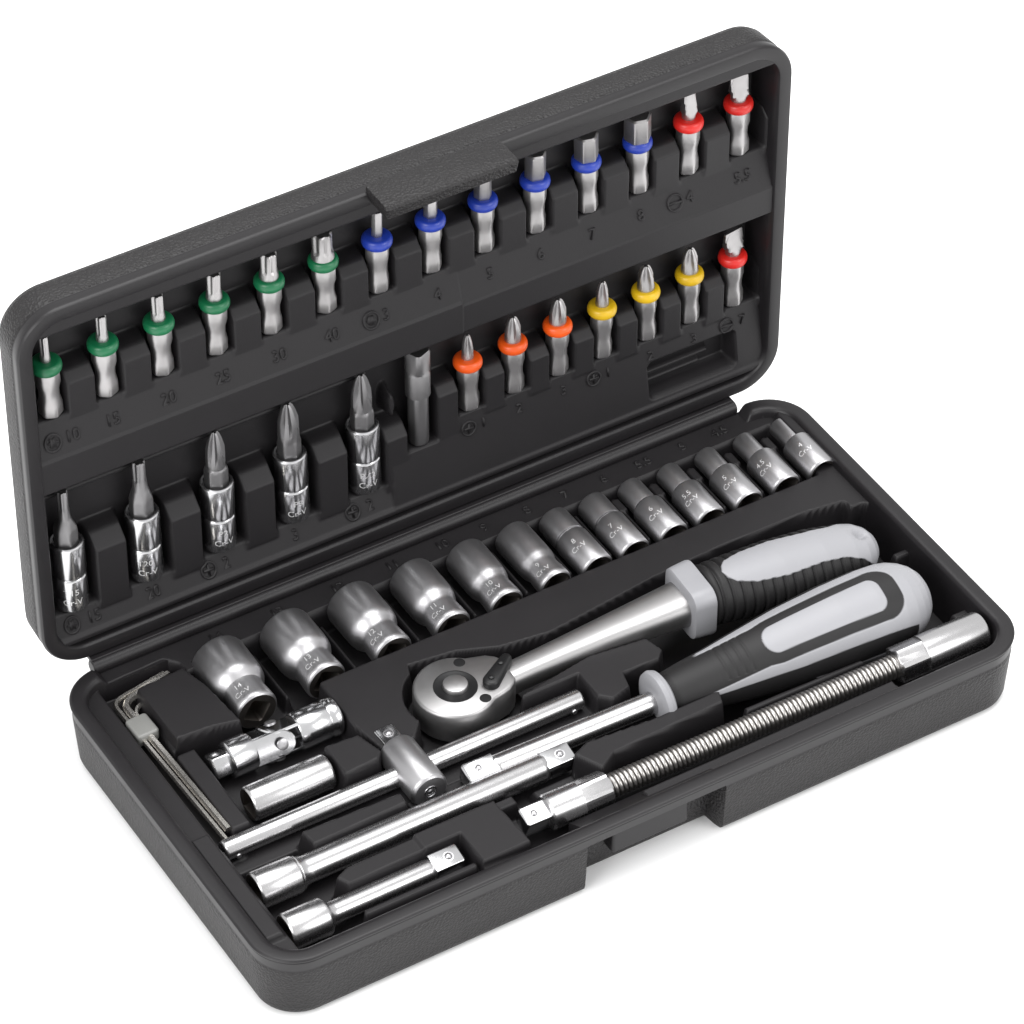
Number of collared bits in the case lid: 21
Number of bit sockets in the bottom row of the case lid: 5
